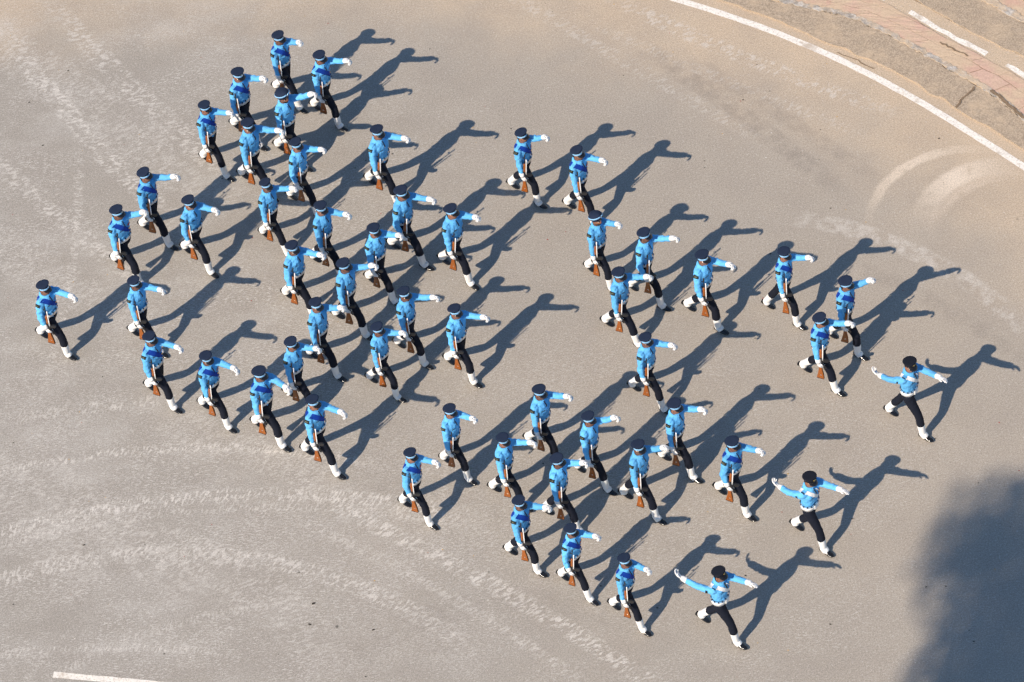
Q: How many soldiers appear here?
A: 54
